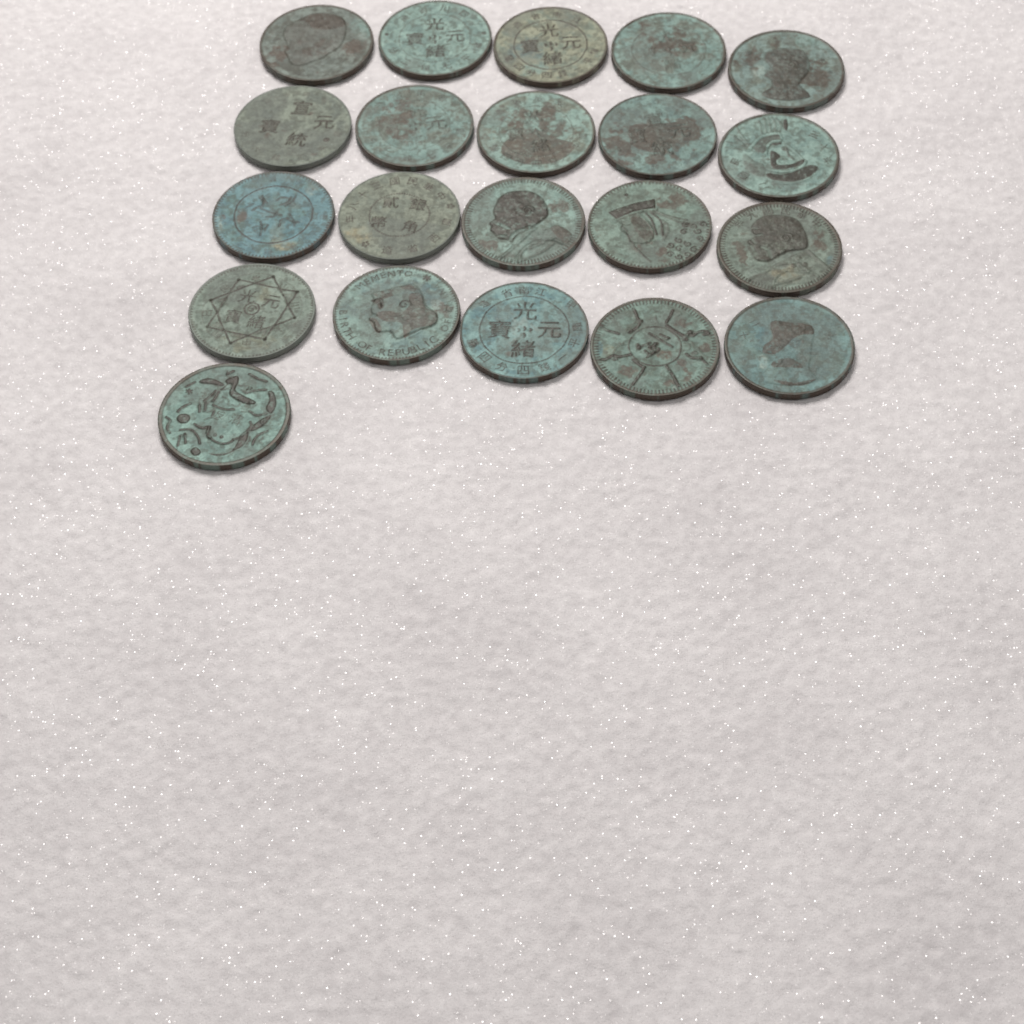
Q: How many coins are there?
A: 21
